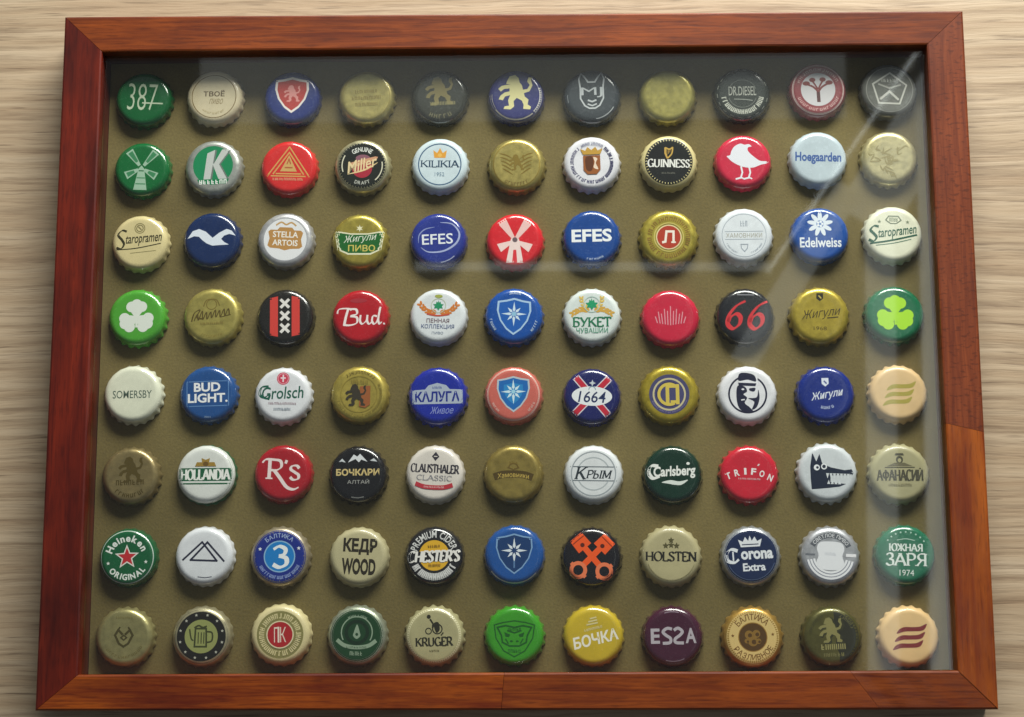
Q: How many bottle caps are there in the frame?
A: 88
